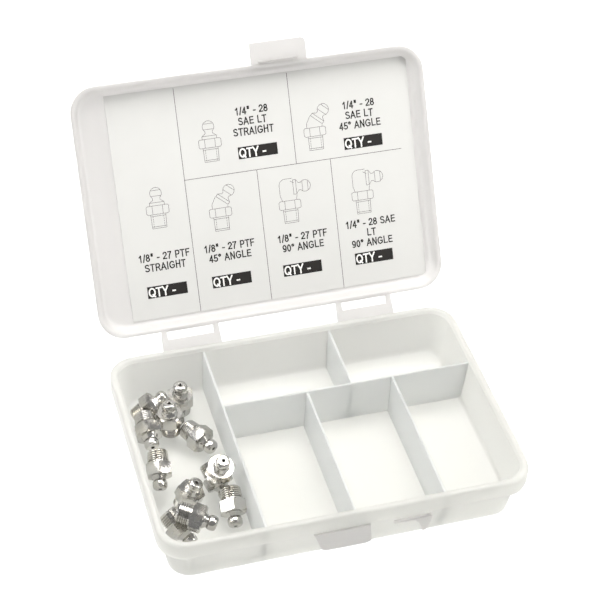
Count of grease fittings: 12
